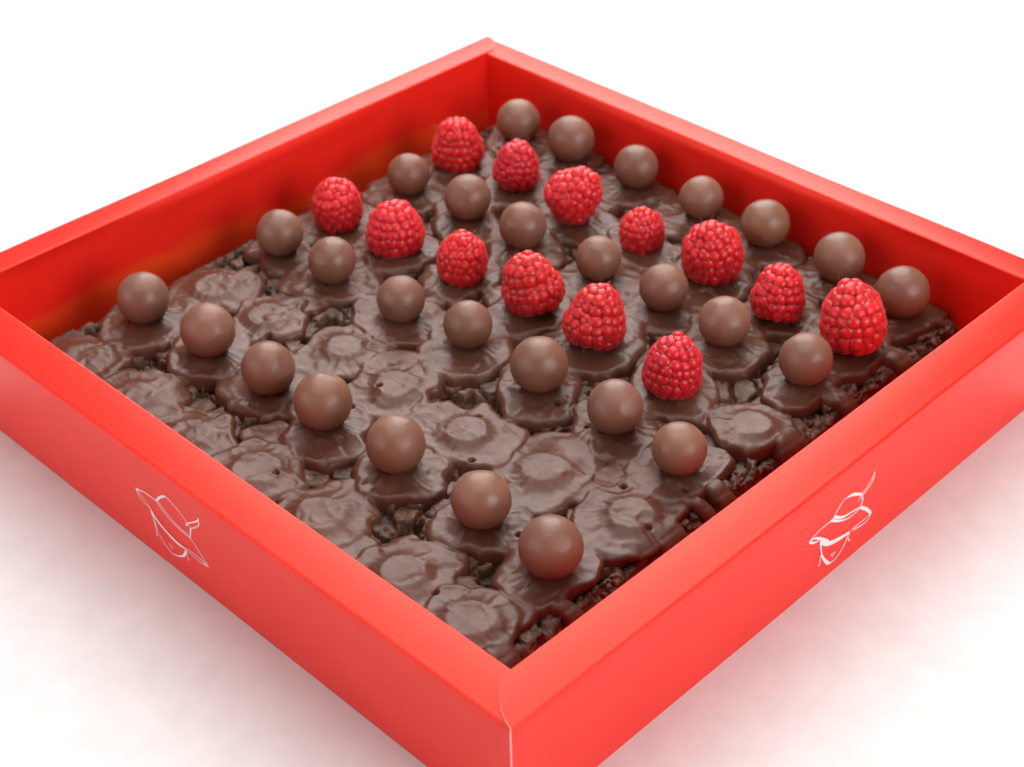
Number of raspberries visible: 13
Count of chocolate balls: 28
